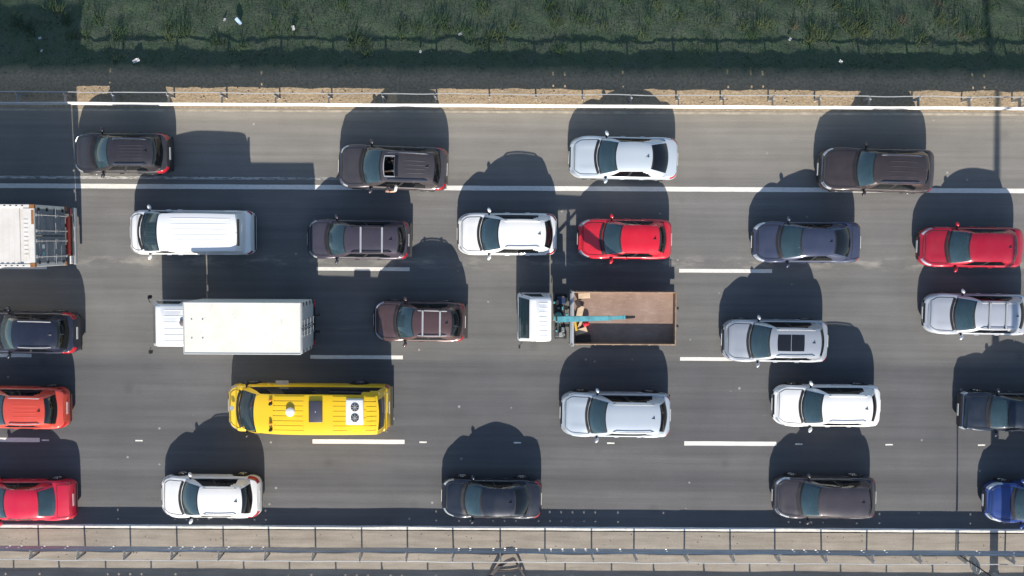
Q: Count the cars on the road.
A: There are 22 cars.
